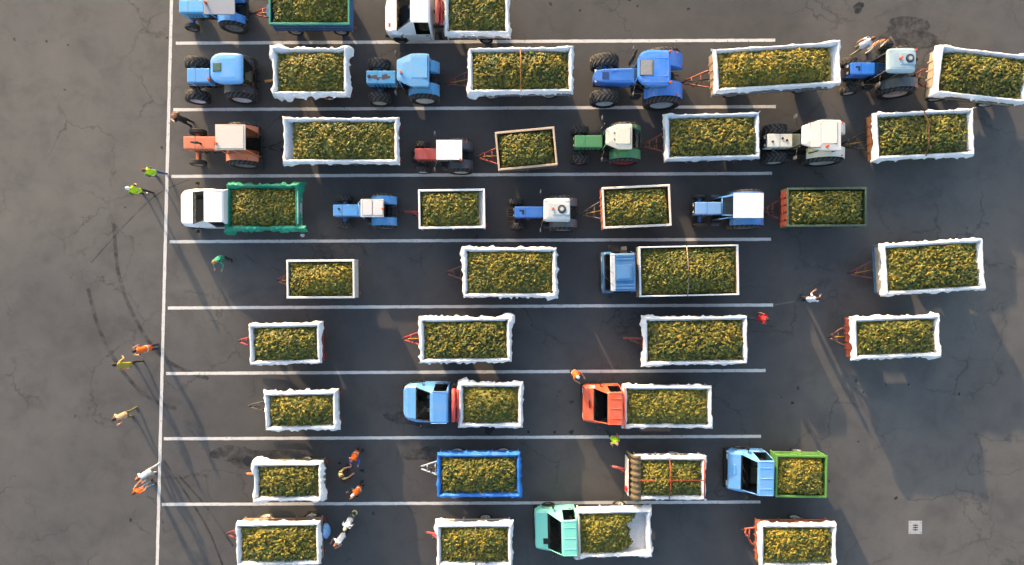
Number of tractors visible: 12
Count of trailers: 26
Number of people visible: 20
